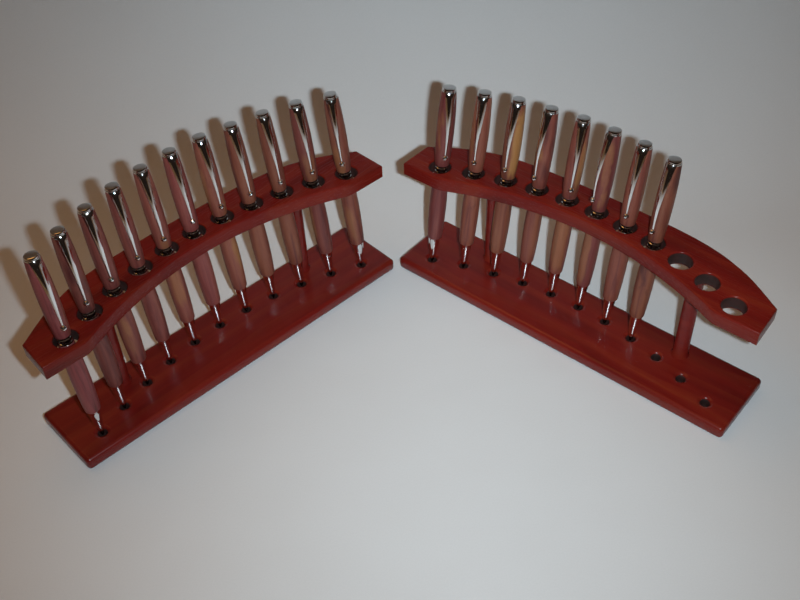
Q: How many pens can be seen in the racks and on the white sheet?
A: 19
